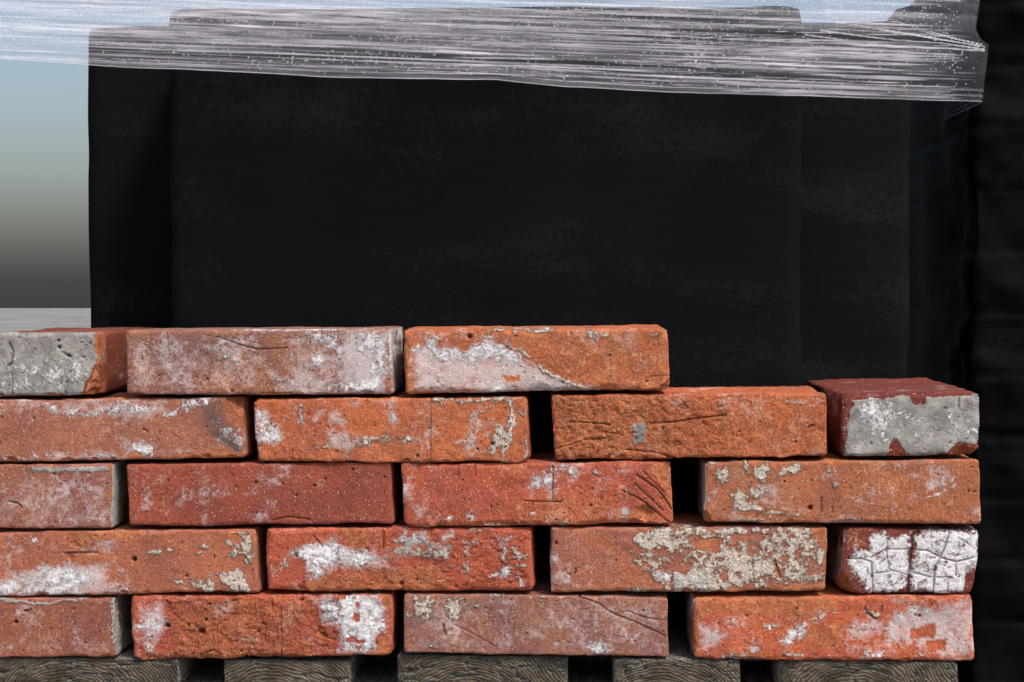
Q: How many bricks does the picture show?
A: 19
